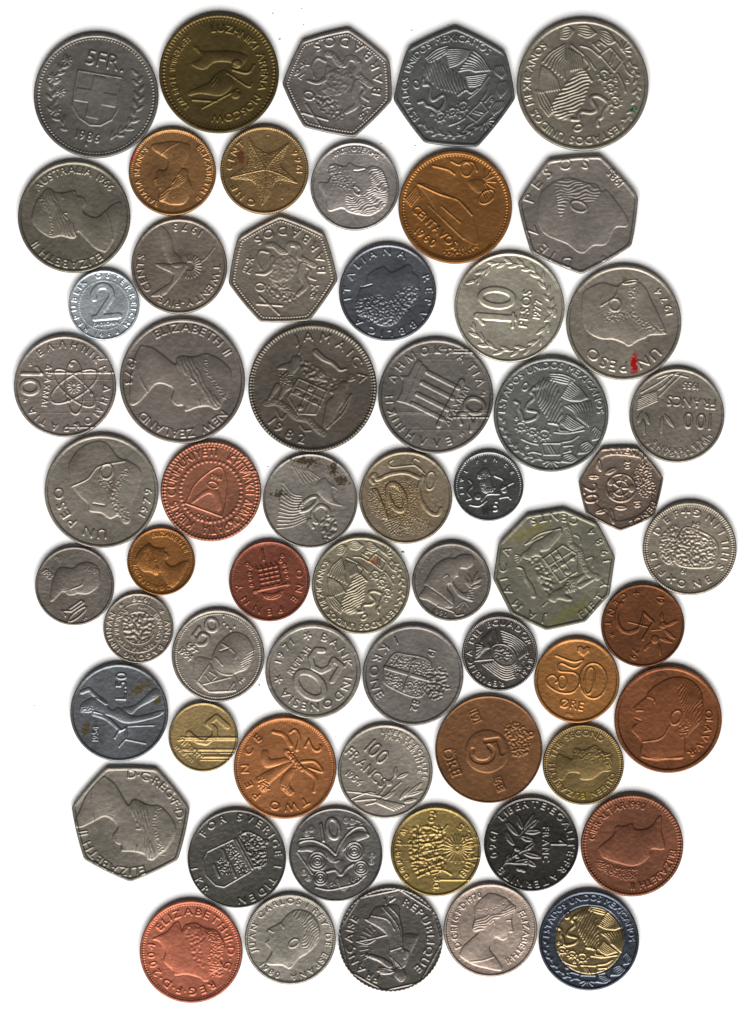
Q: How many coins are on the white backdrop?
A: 61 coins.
